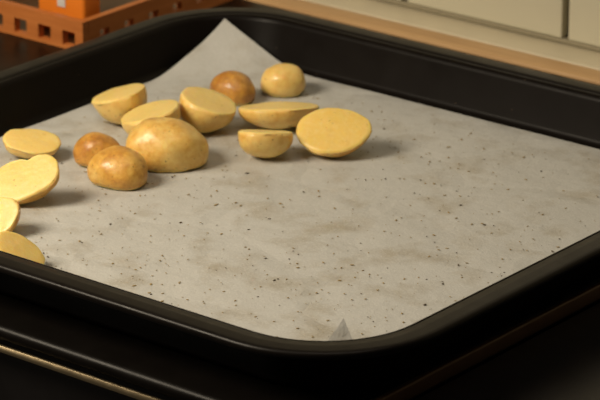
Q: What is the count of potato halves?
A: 15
